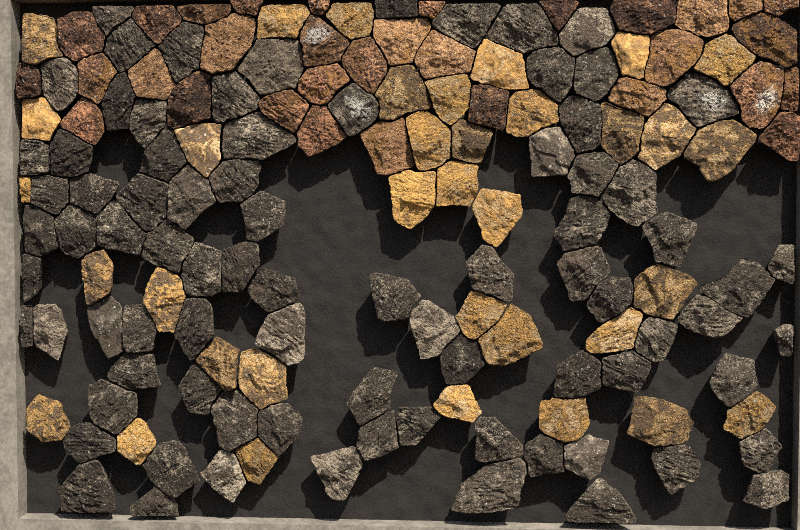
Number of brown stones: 32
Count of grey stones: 82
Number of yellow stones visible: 35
